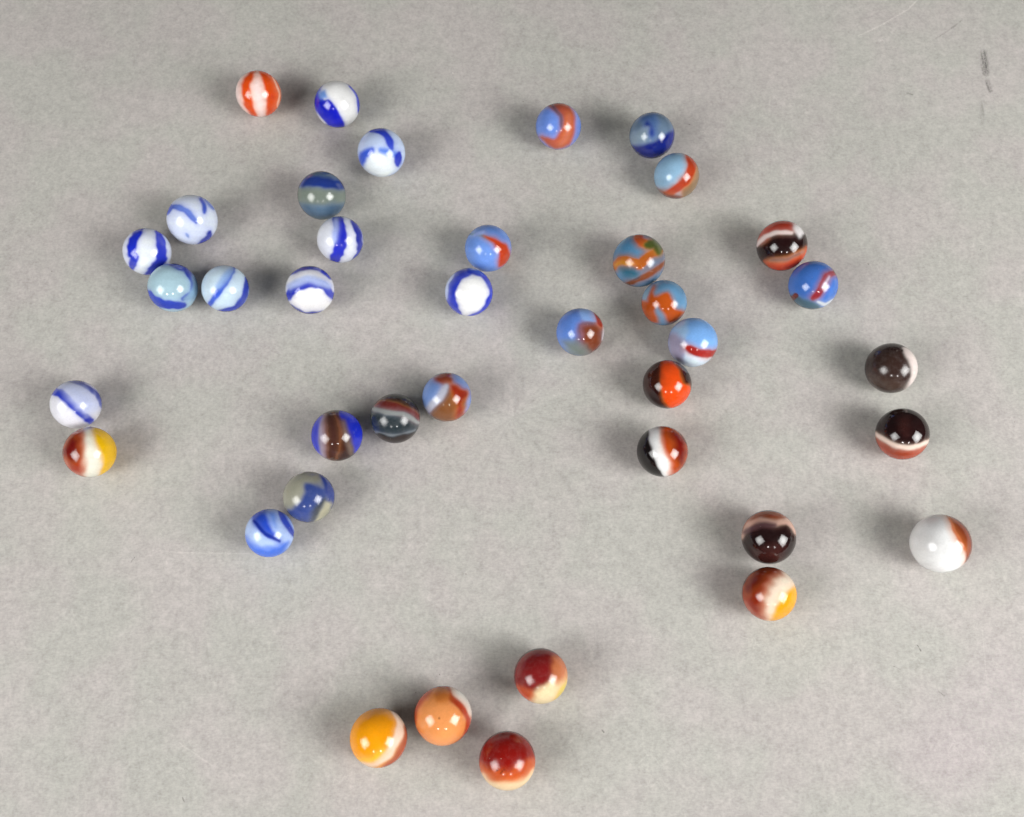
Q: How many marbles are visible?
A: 39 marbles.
